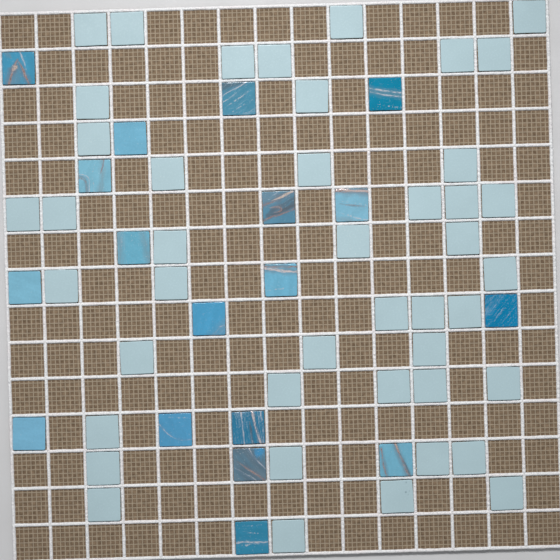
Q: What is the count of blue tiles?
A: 18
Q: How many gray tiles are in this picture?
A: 44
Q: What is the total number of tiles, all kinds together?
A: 62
